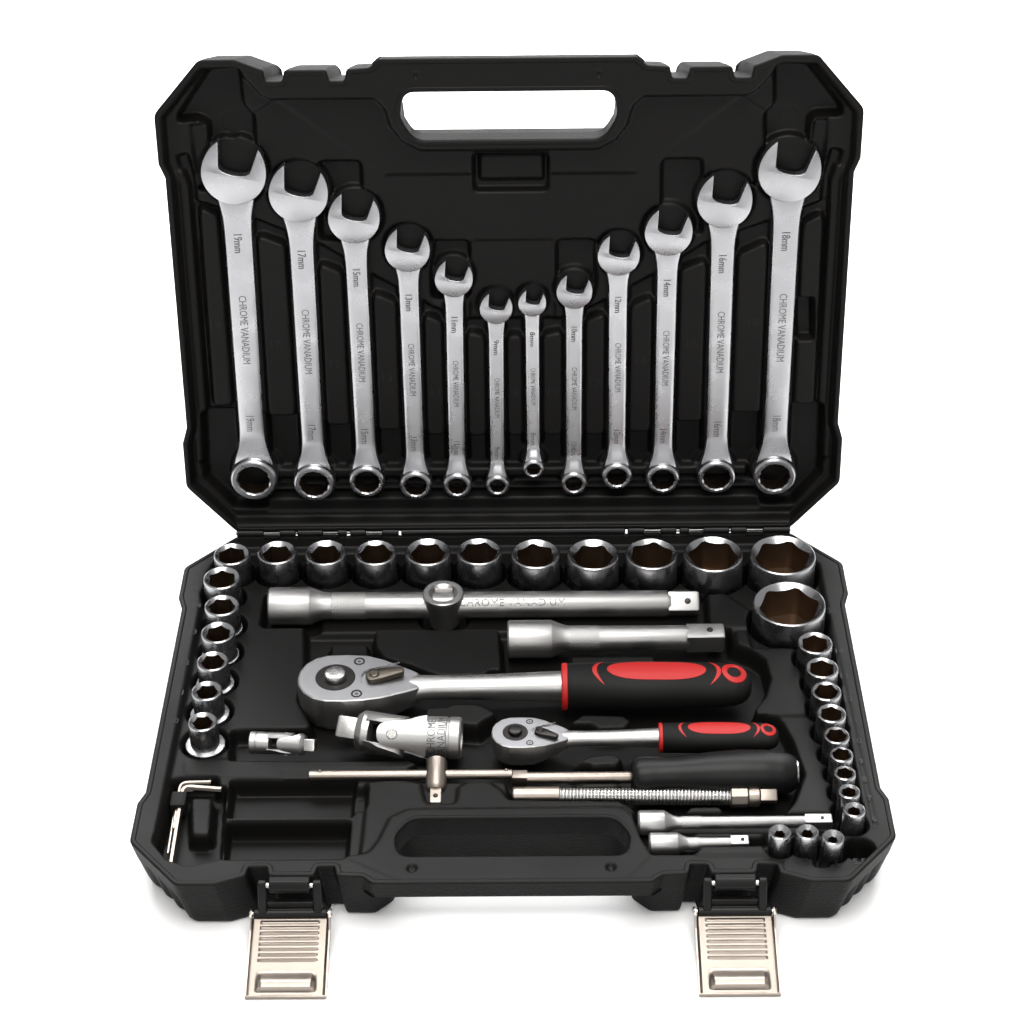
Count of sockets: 30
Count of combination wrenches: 12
